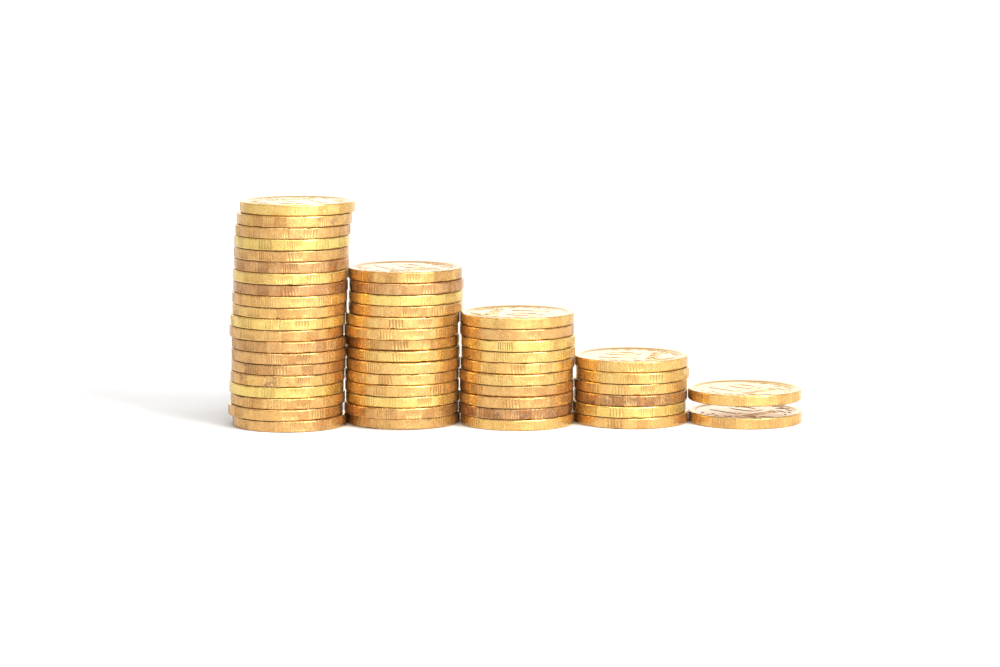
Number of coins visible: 52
